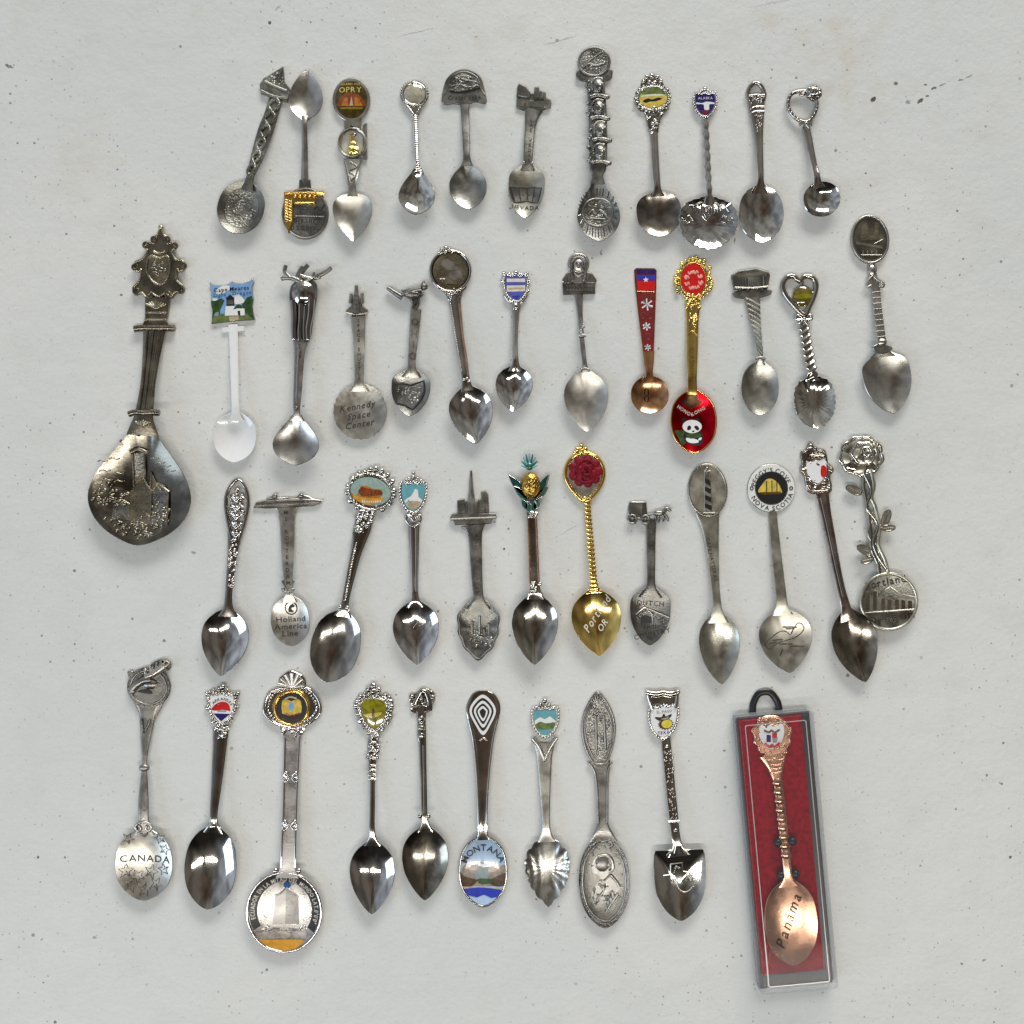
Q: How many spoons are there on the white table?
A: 46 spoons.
